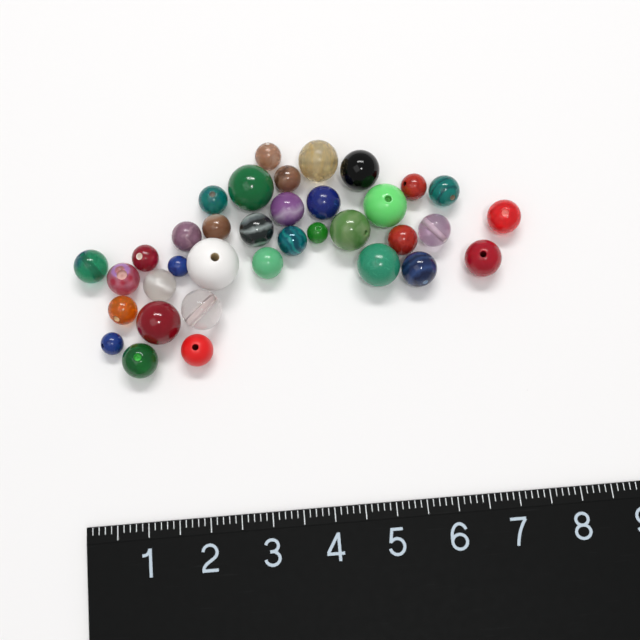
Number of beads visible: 36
